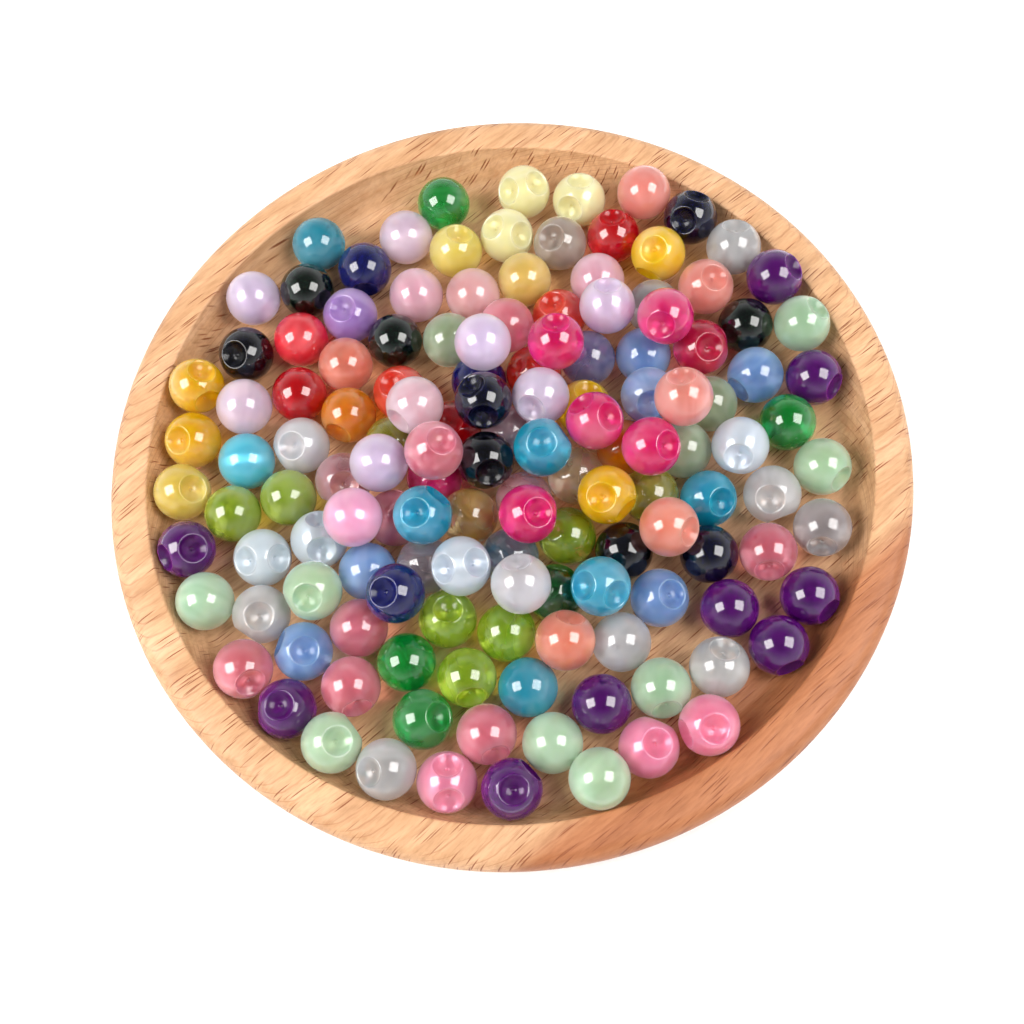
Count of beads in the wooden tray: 138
